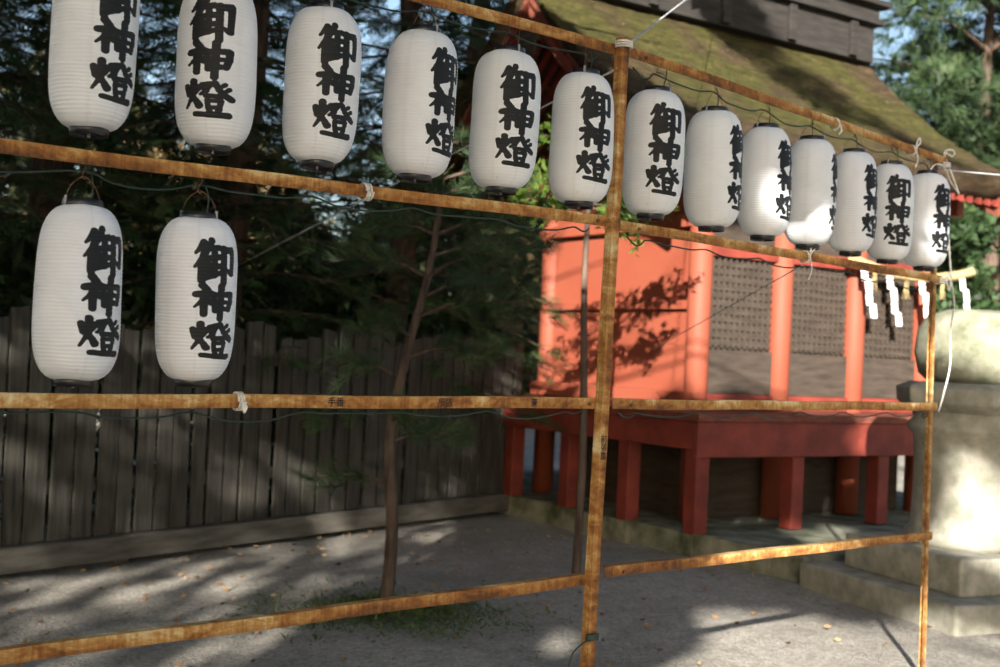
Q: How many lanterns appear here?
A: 15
